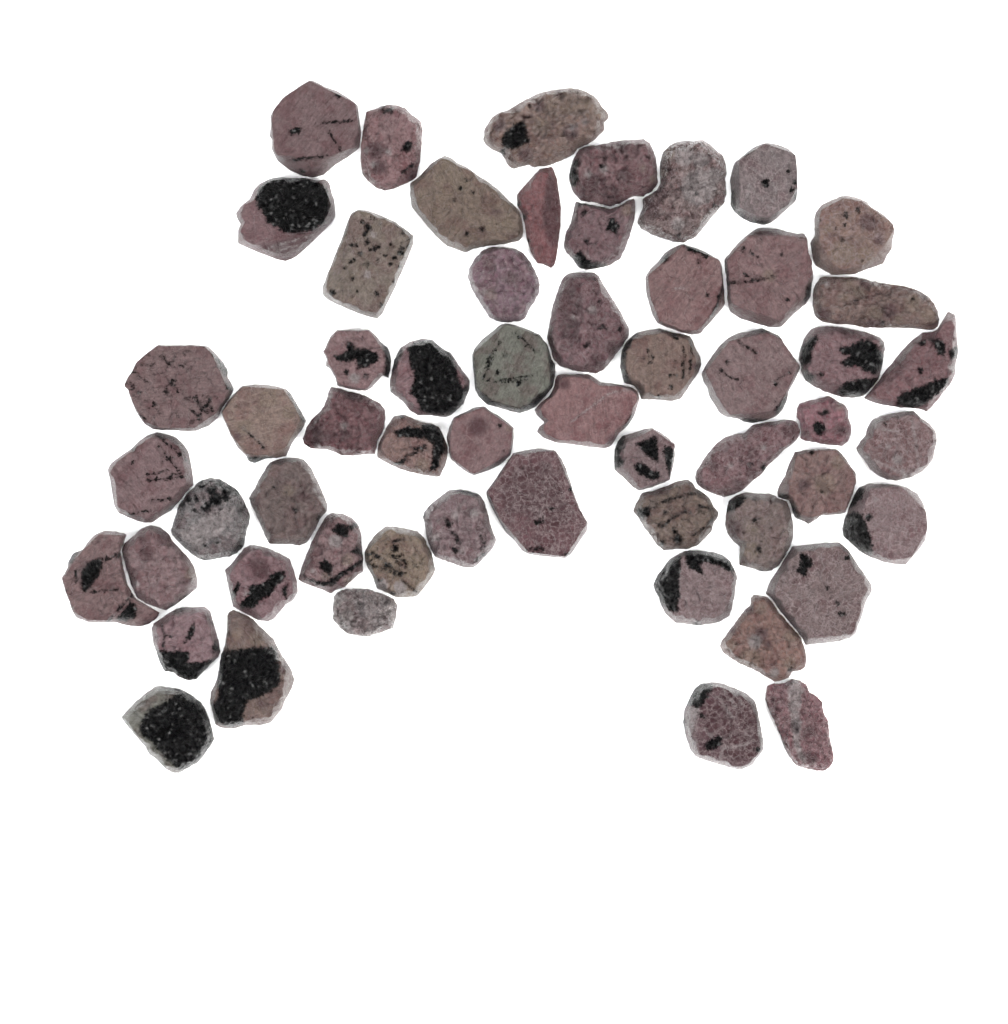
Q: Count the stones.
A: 57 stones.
